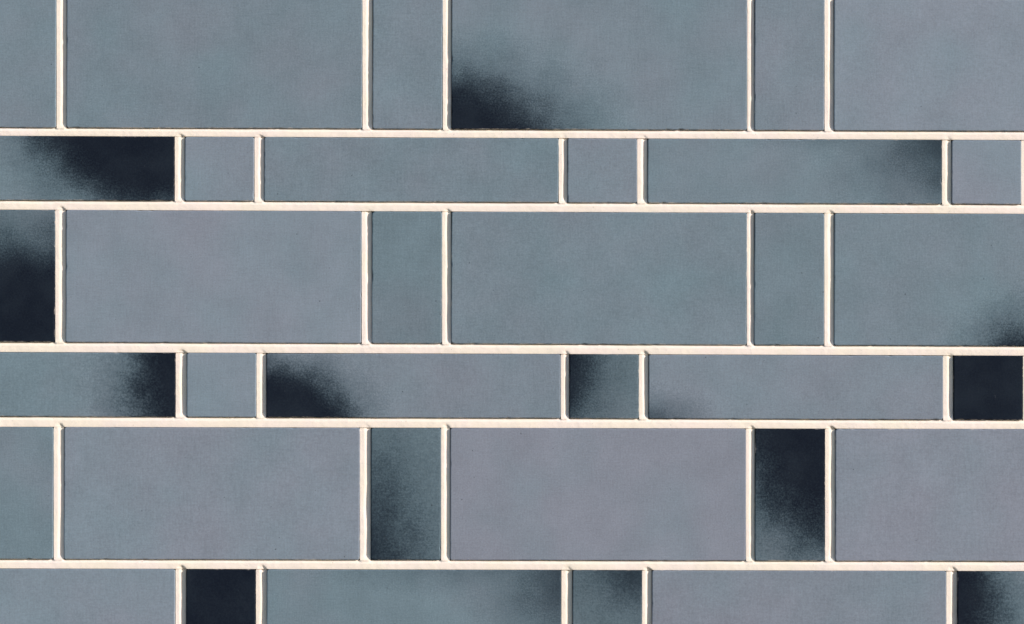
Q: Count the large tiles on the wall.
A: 9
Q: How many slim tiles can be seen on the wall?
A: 9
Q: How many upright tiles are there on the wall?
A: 9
